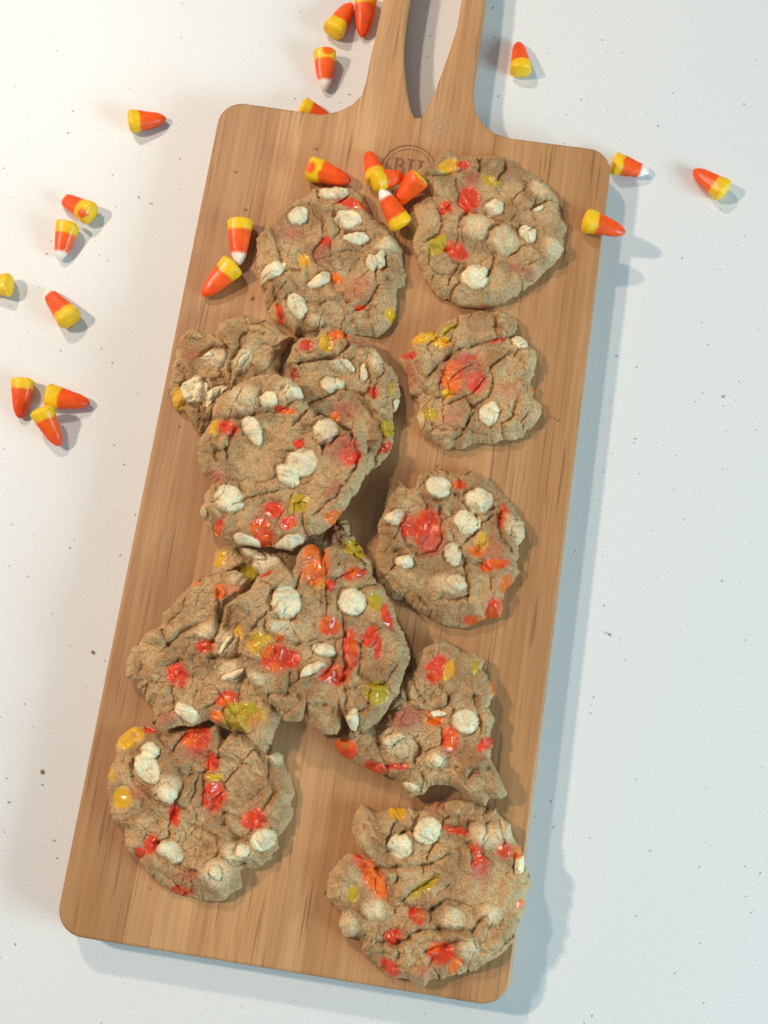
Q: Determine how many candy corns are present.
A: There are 23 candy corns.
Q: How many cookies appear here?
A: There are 13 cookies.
